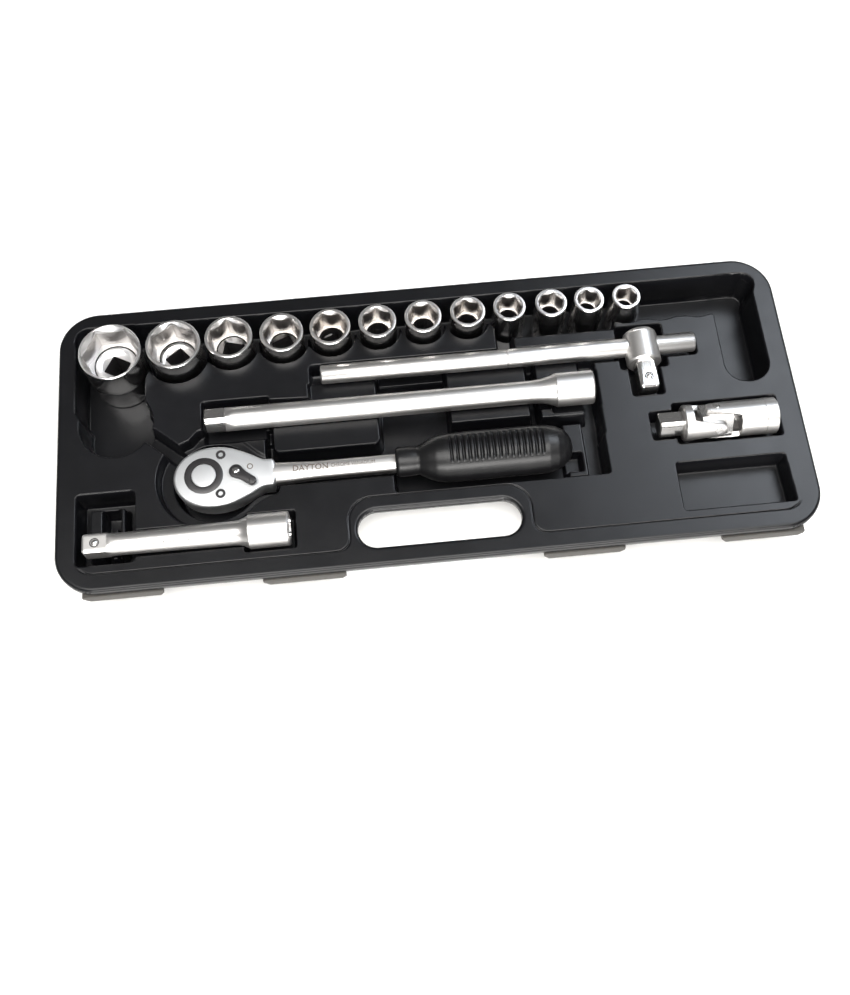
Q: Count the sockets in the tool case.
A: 12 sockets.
